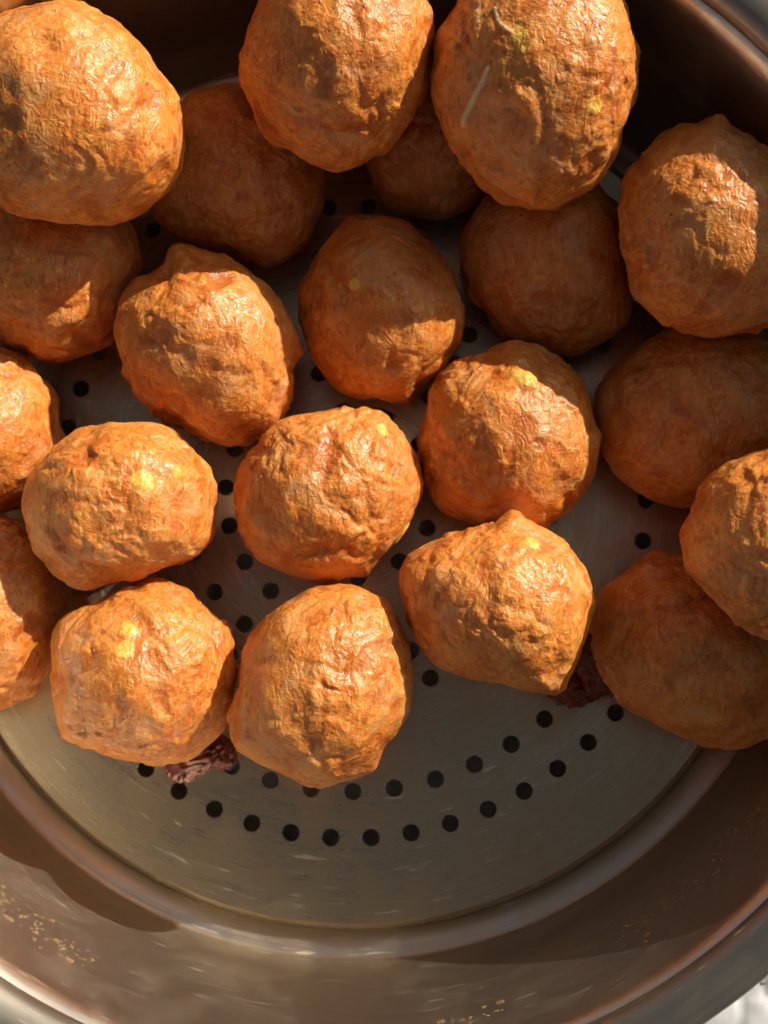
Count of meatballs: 21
